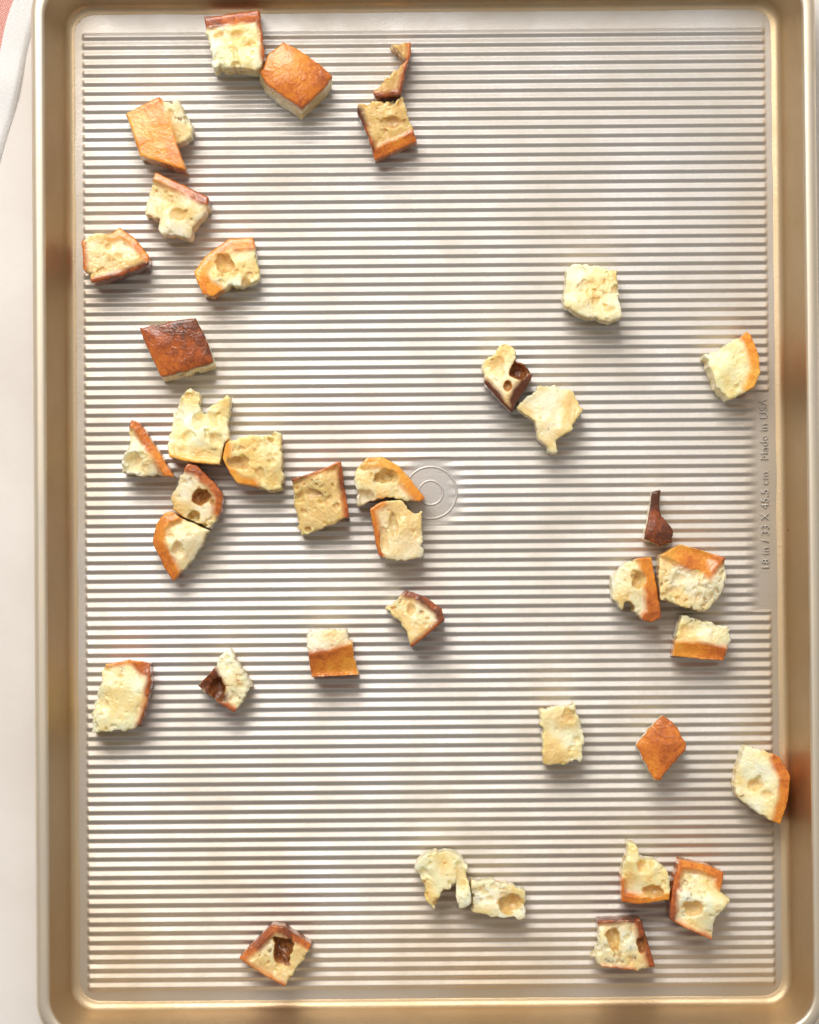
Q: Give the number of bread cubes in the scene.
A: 38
